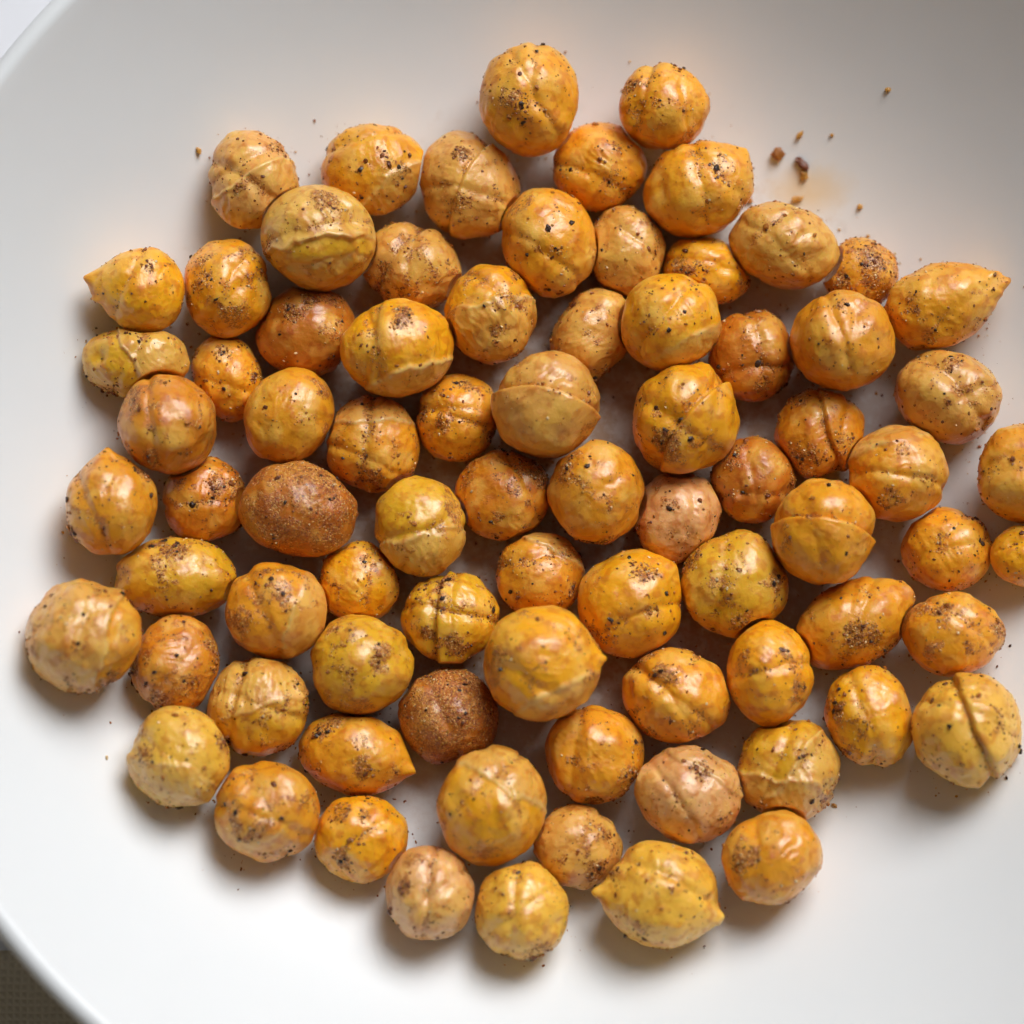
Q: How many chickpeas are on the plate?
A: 79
